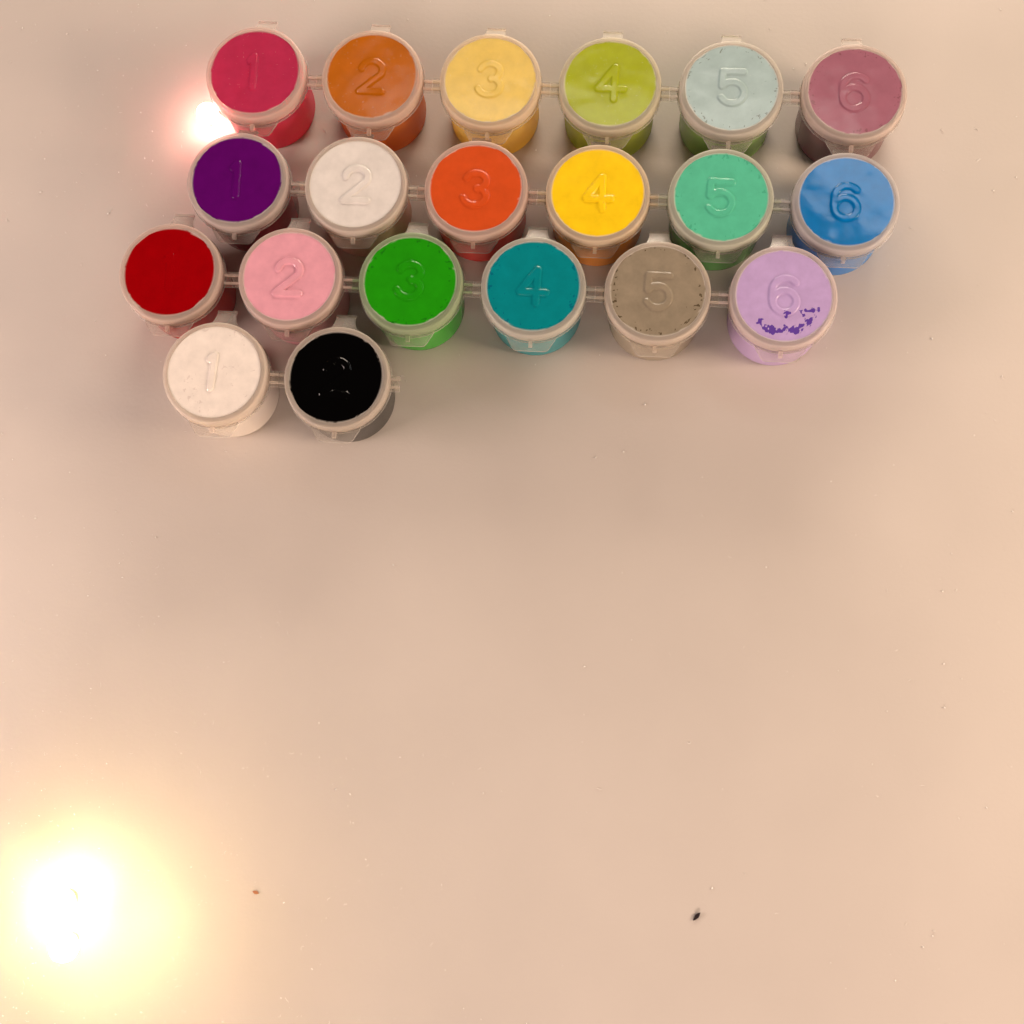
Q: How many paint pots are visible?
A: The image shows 20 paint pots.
